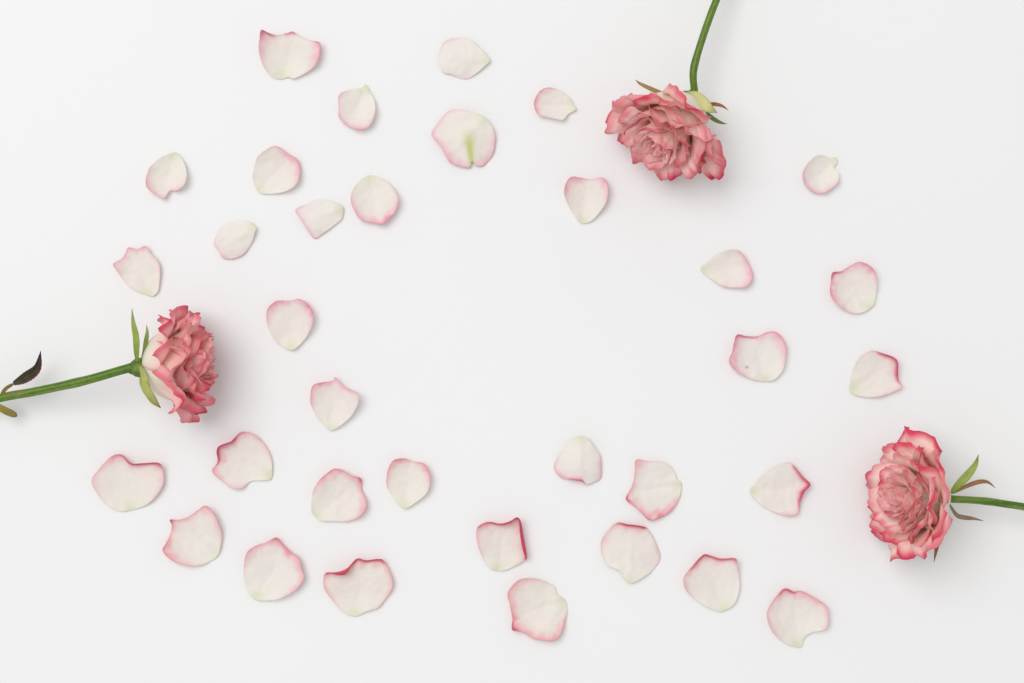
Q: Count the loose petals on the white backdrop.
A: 34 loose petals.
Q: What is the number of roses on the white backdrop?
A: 3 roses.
